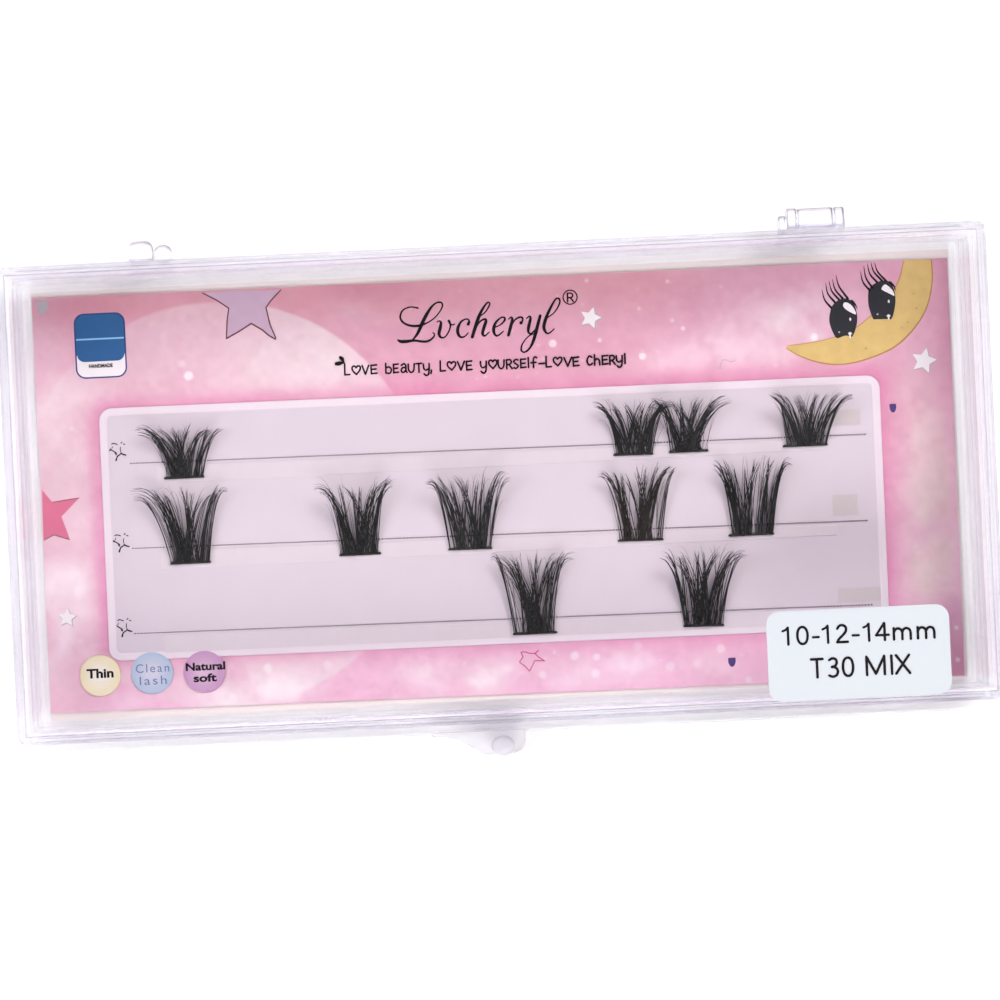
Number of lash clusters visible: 11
